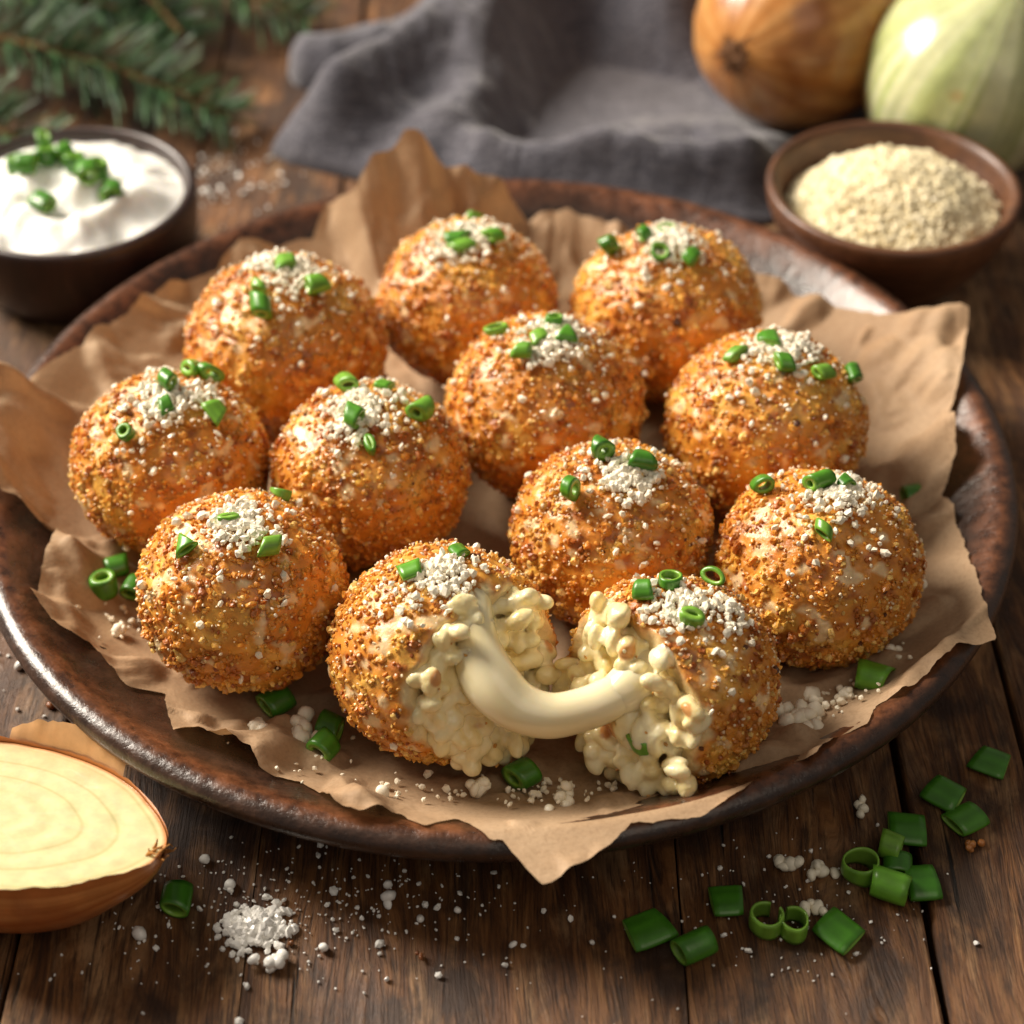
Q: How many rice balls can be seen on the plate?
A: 12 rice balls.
